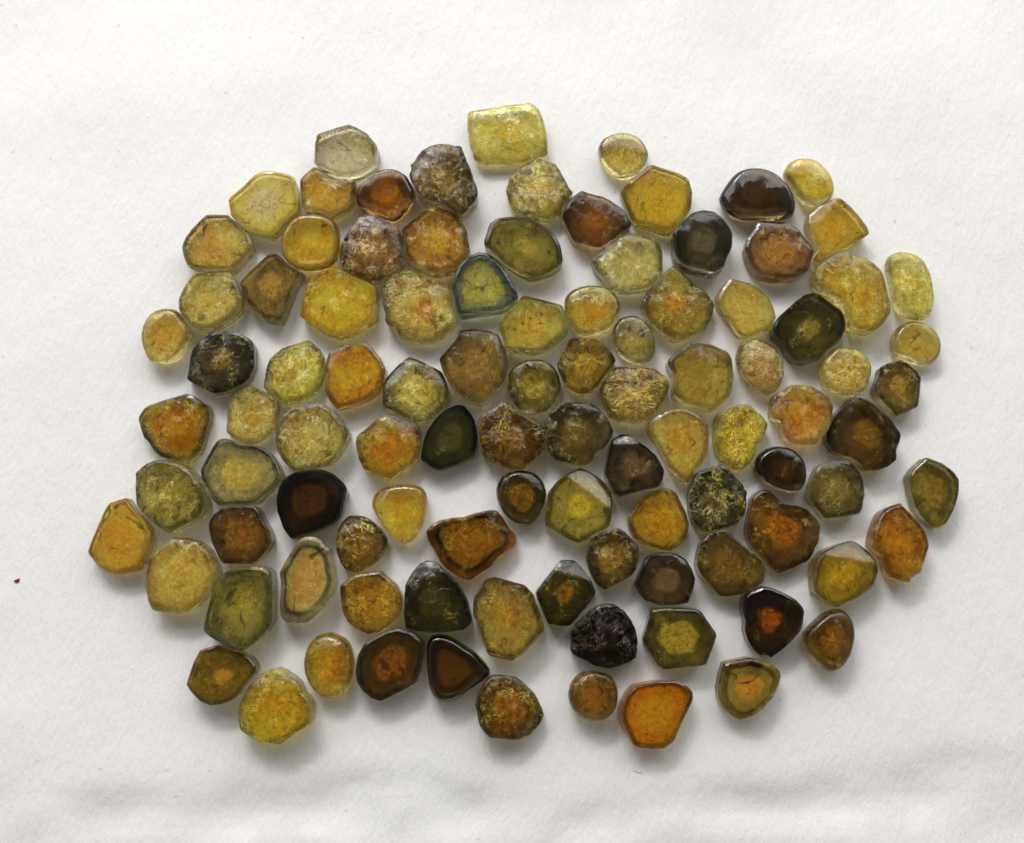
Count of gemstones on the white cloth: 101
